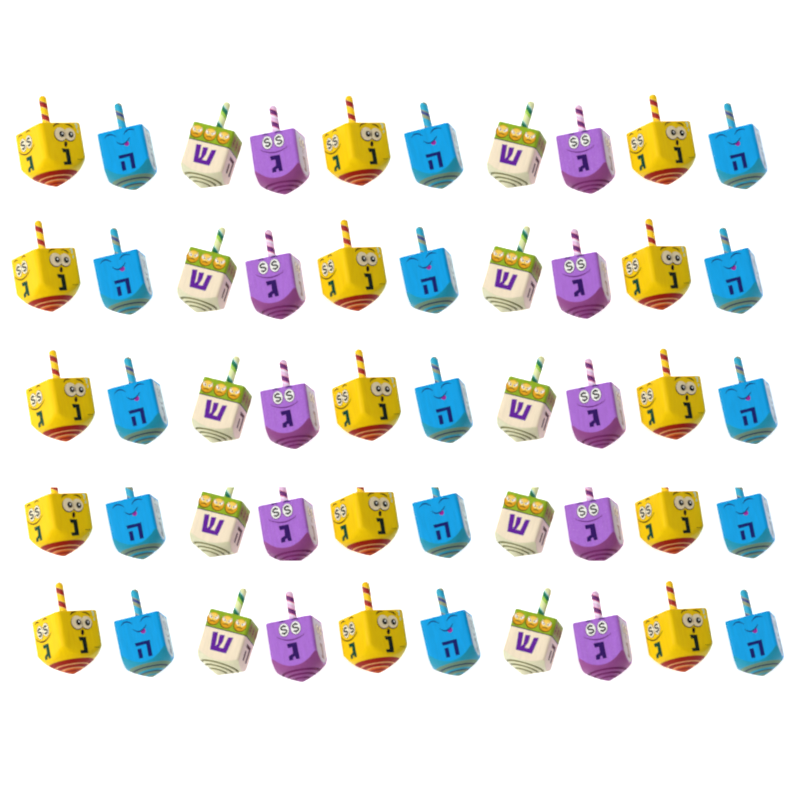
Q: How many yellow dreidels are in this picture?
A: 15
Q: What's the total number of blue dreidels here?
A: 15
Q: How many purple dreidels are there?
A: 10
